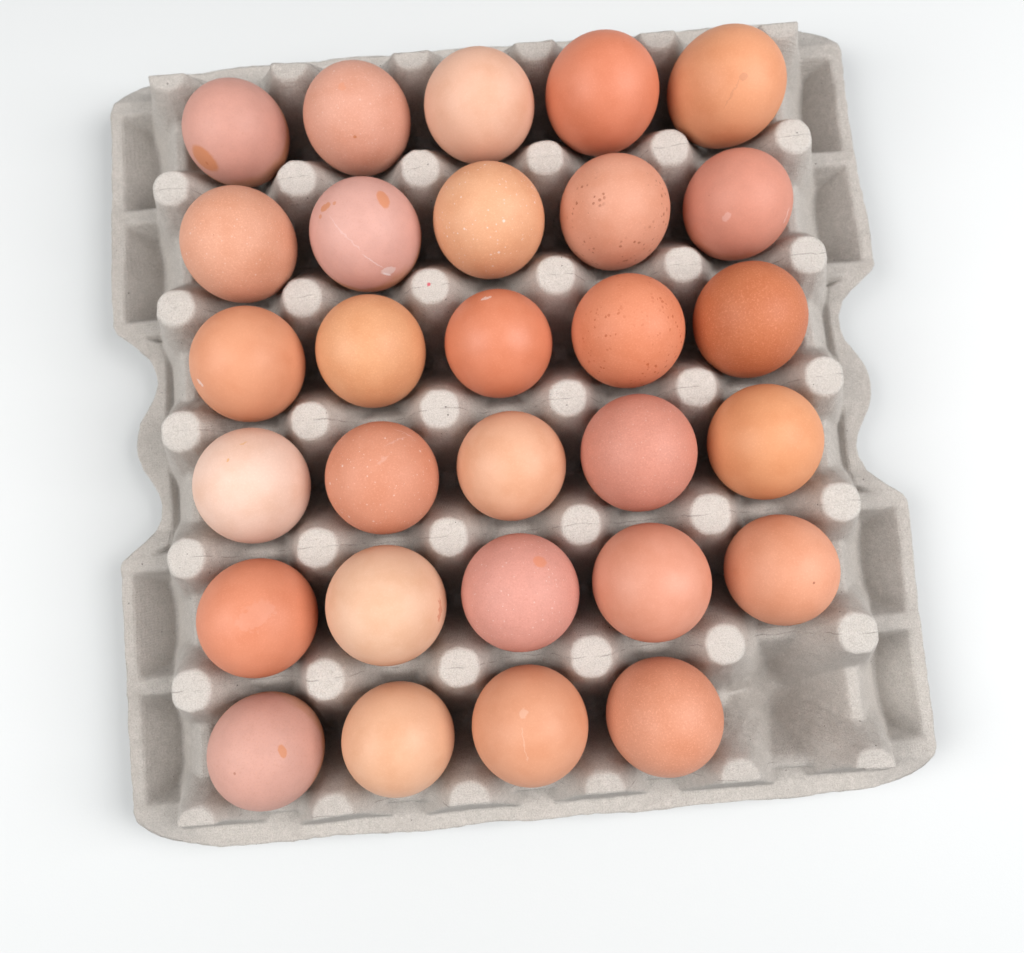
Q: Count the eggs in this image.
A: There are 29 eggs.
